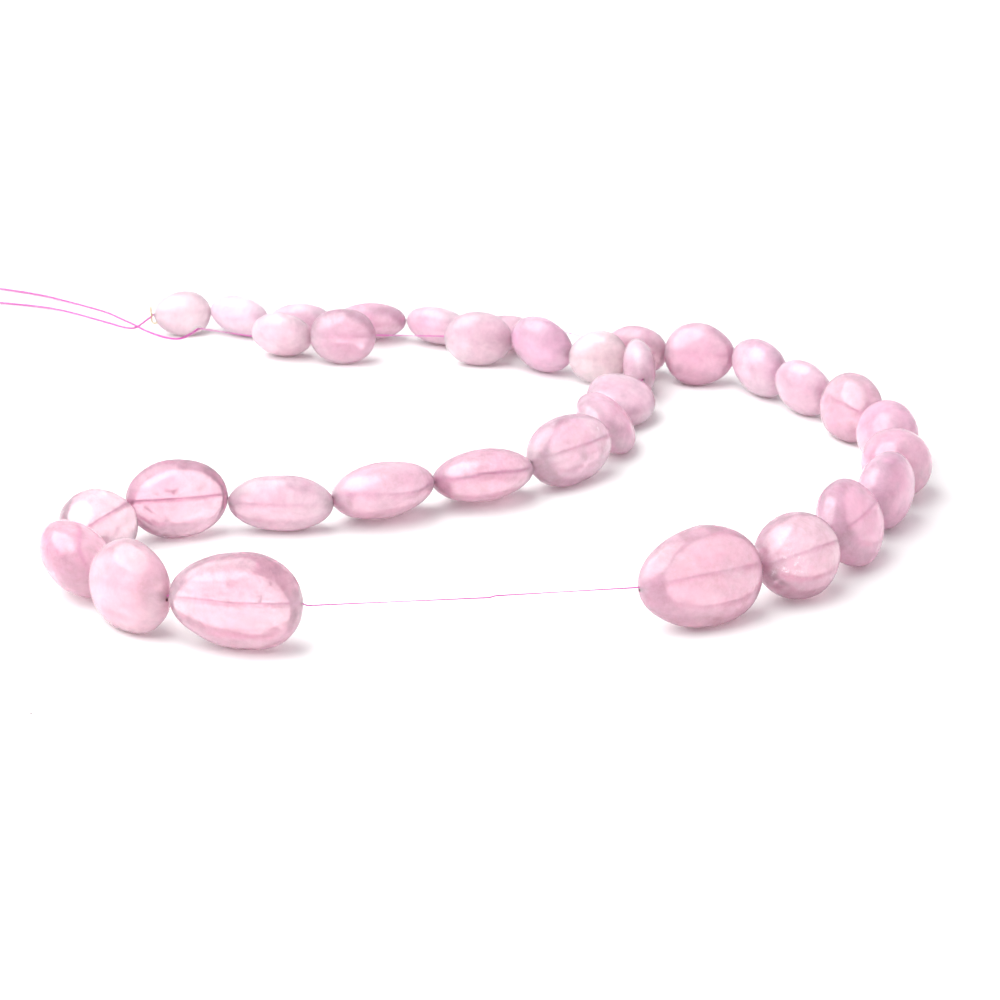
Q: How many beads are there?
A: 34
